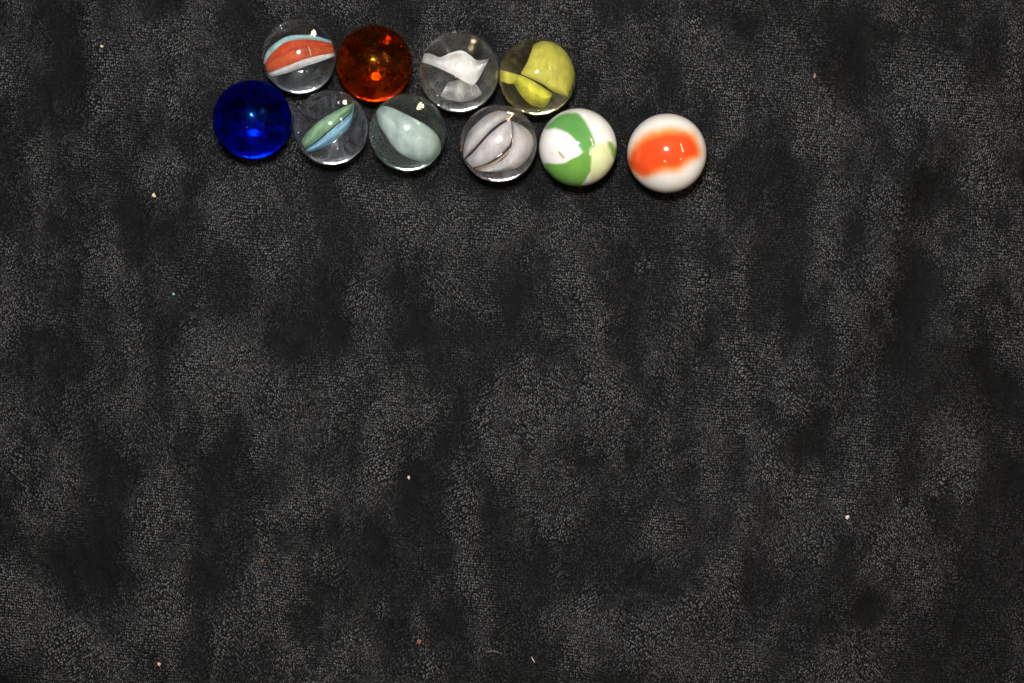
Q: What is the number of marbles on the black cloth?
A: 10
